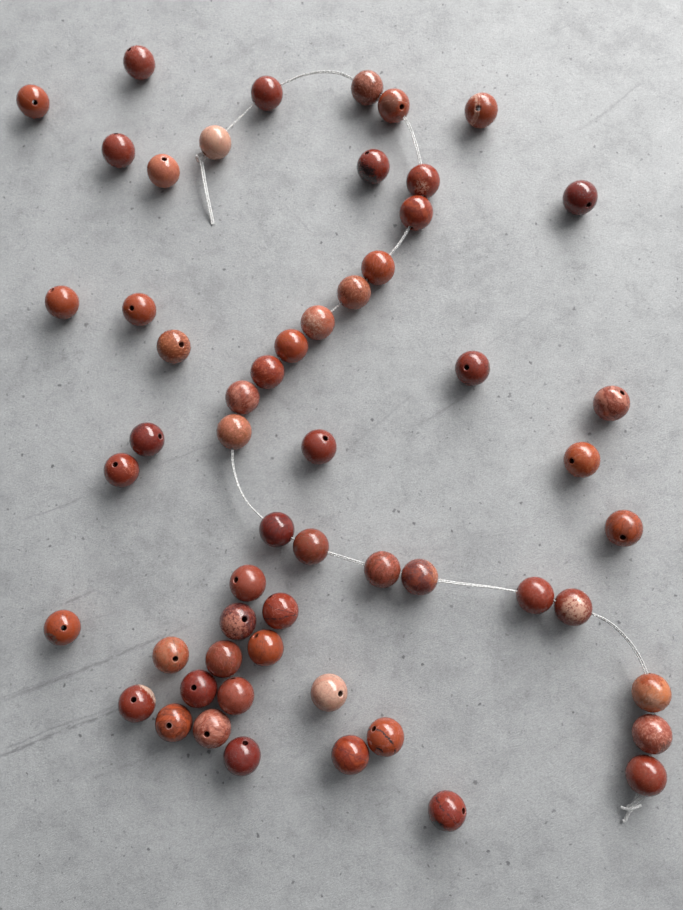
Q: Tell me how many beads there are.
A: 56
